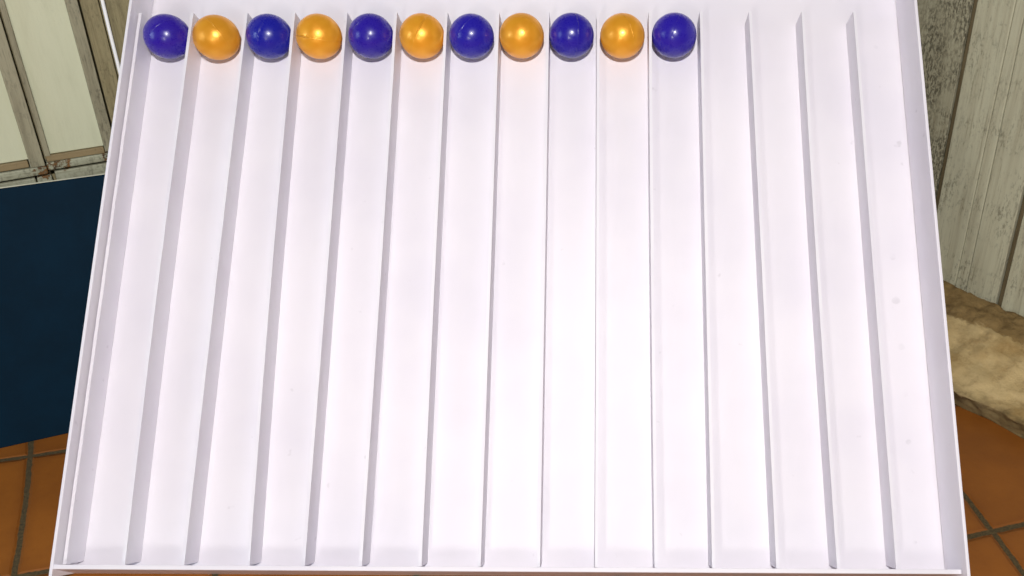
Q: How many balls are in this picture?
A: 11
